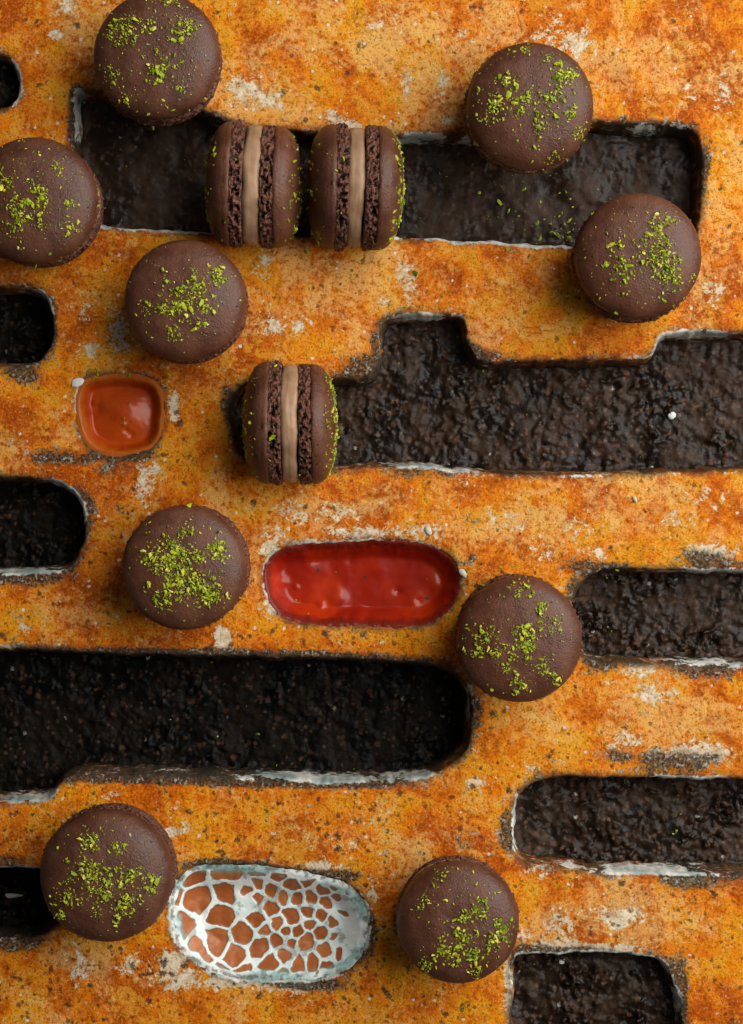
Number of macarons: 12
